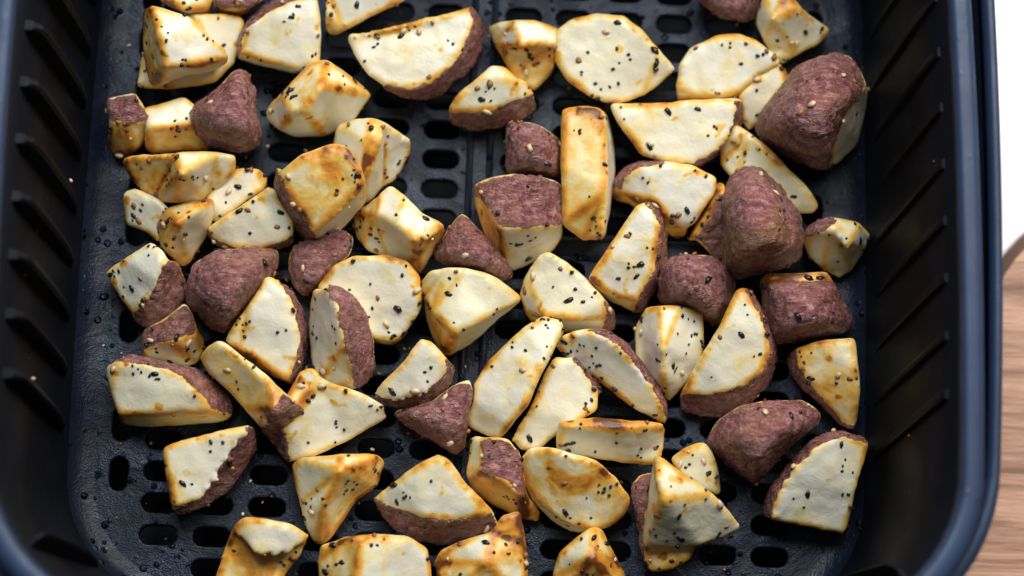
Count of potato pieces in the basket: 75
